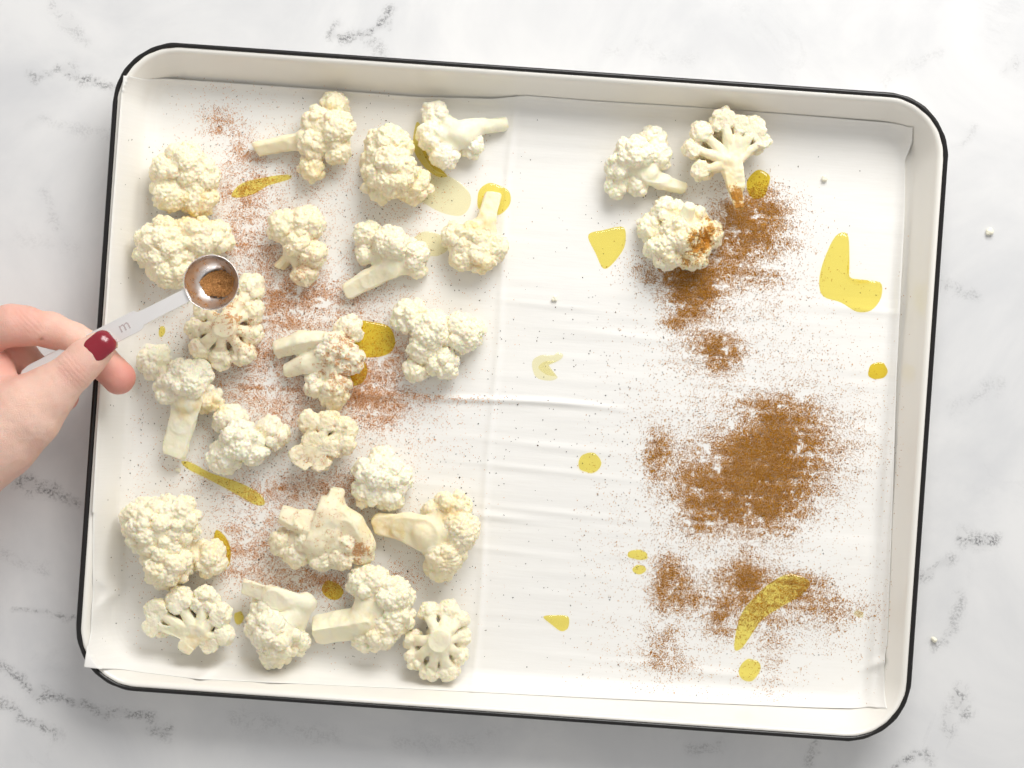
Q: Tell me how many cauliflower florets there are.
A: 25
